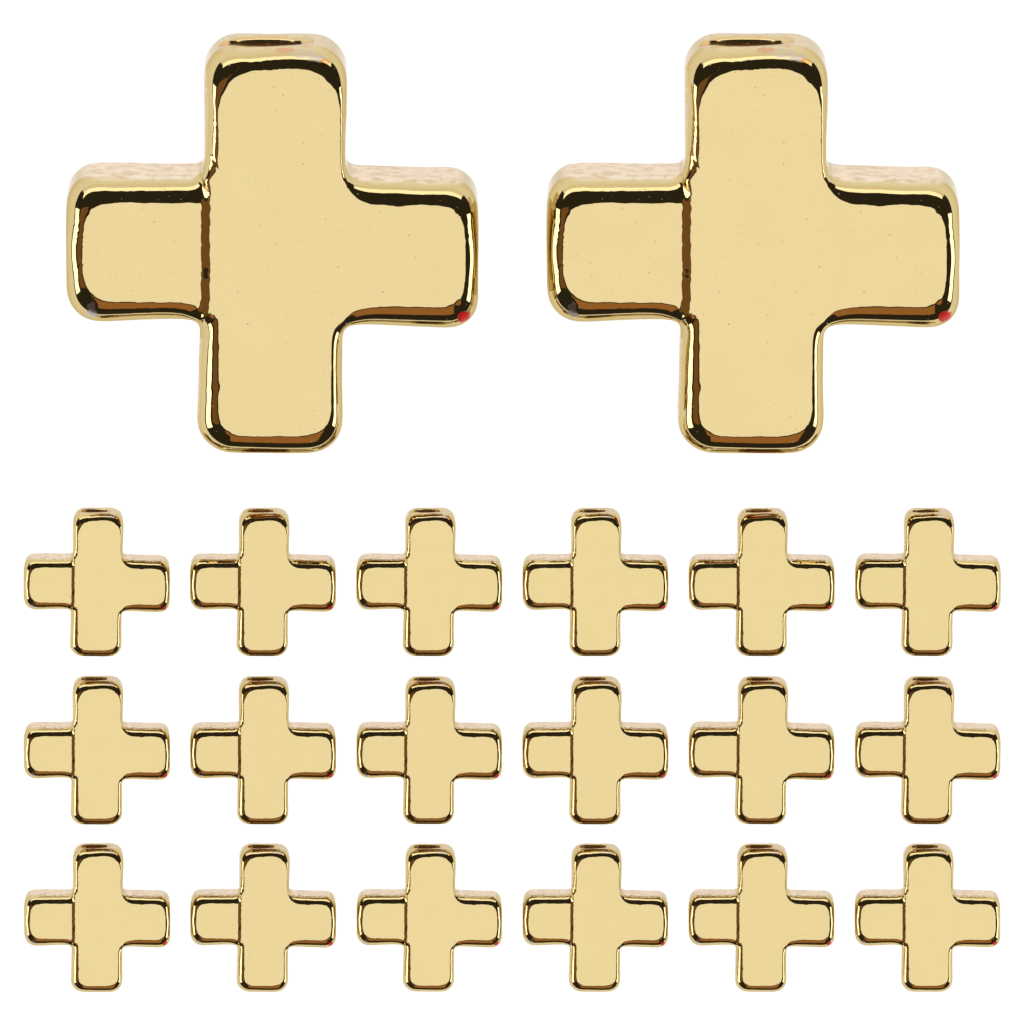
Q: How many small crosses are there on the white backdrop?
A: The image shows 18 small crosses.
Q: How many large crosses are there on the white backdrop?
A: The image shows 2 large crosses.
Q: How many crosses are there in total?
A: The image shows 20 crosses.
